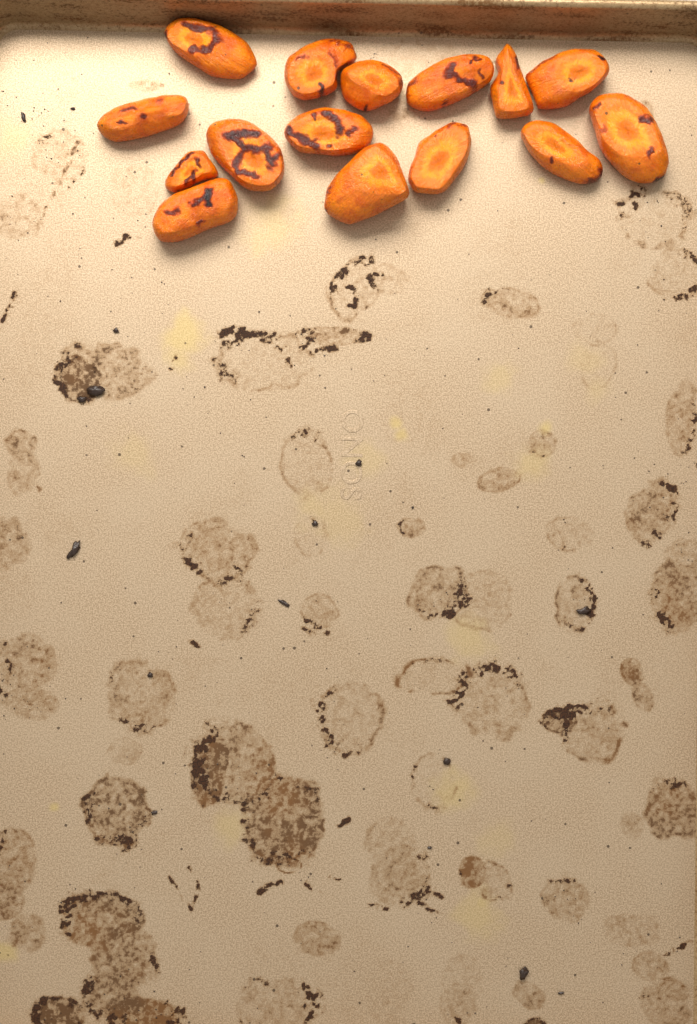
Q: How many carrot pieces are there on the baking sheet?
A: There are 15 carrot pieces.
